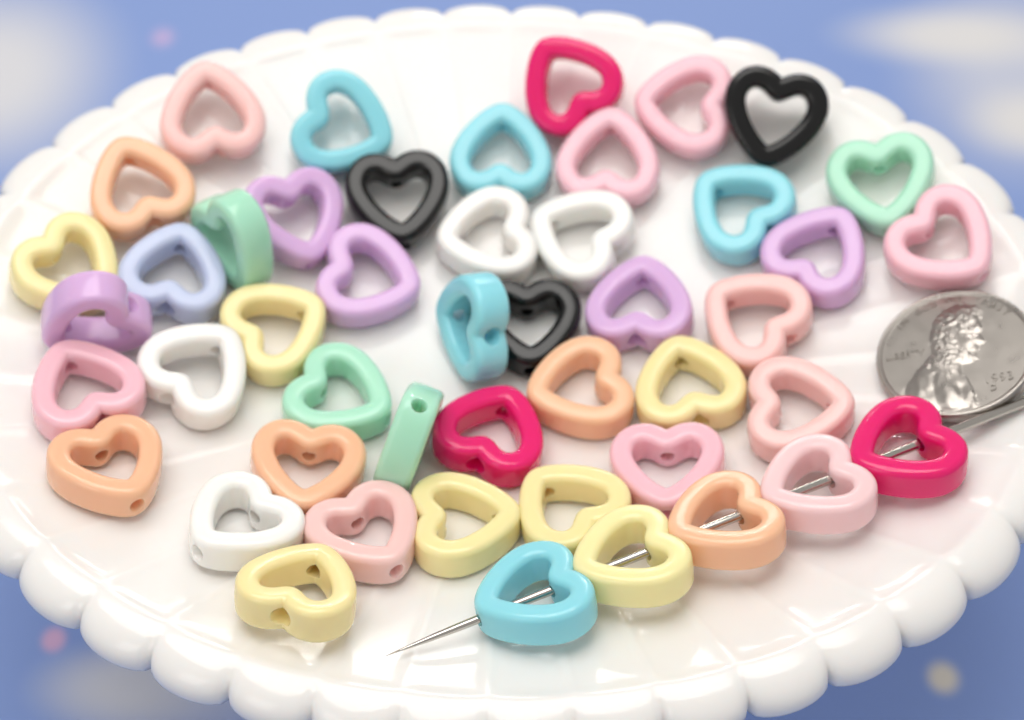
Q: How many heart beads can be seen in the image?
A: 47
